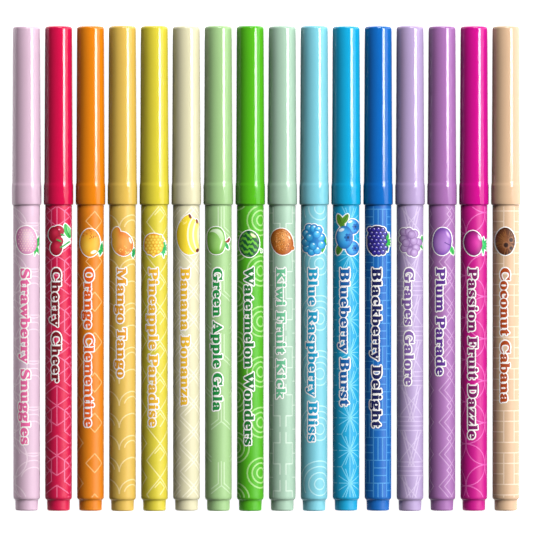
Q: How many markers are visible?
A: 16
